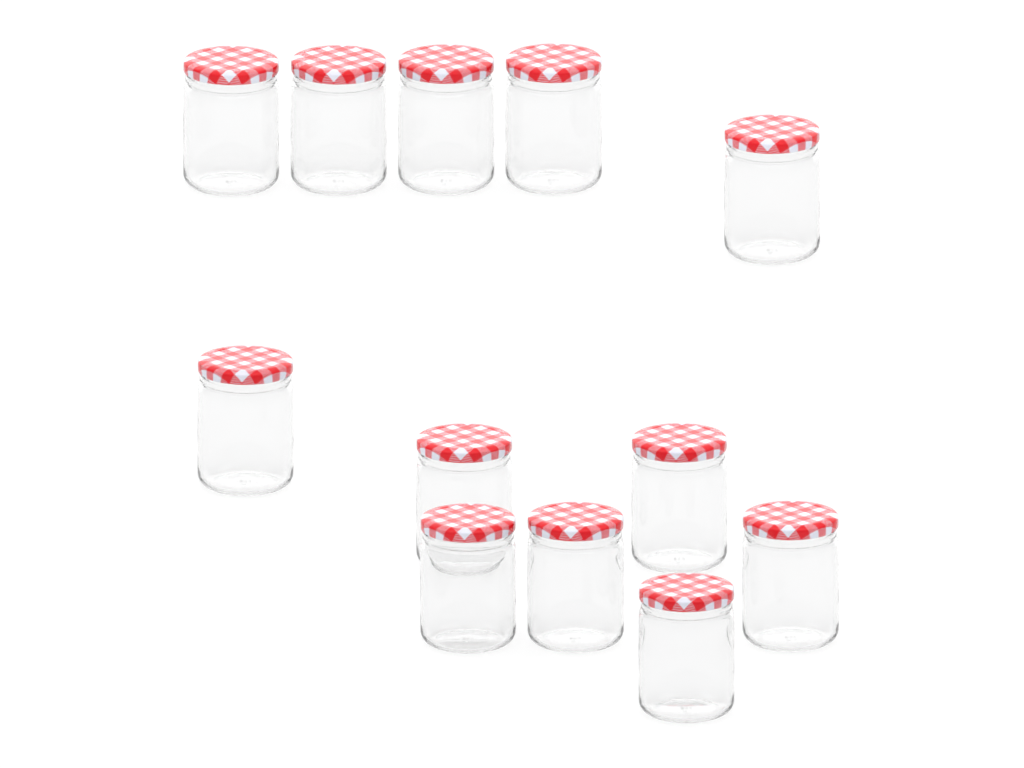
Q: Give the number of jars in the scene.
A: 12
